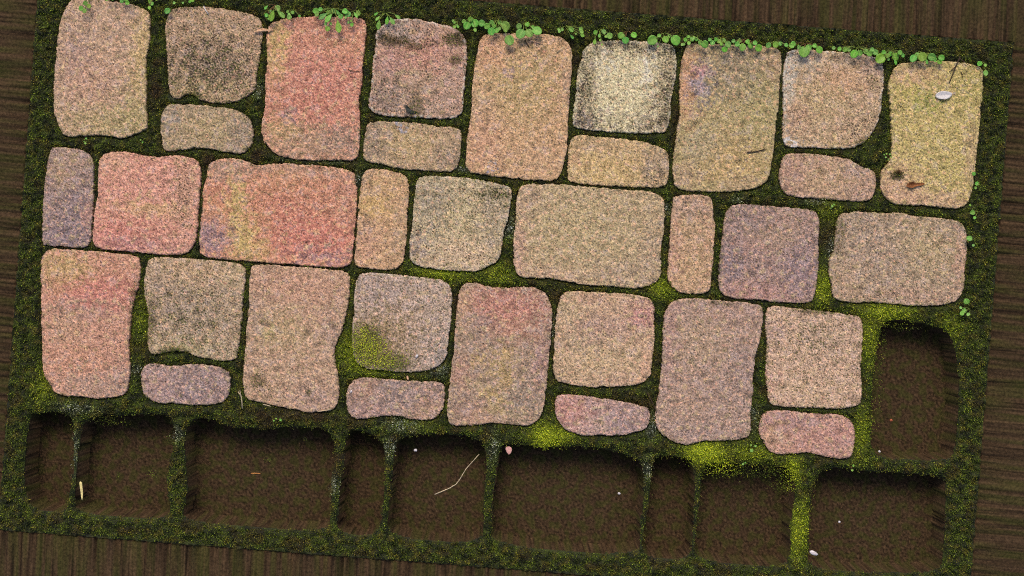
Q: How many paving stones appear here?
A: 34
